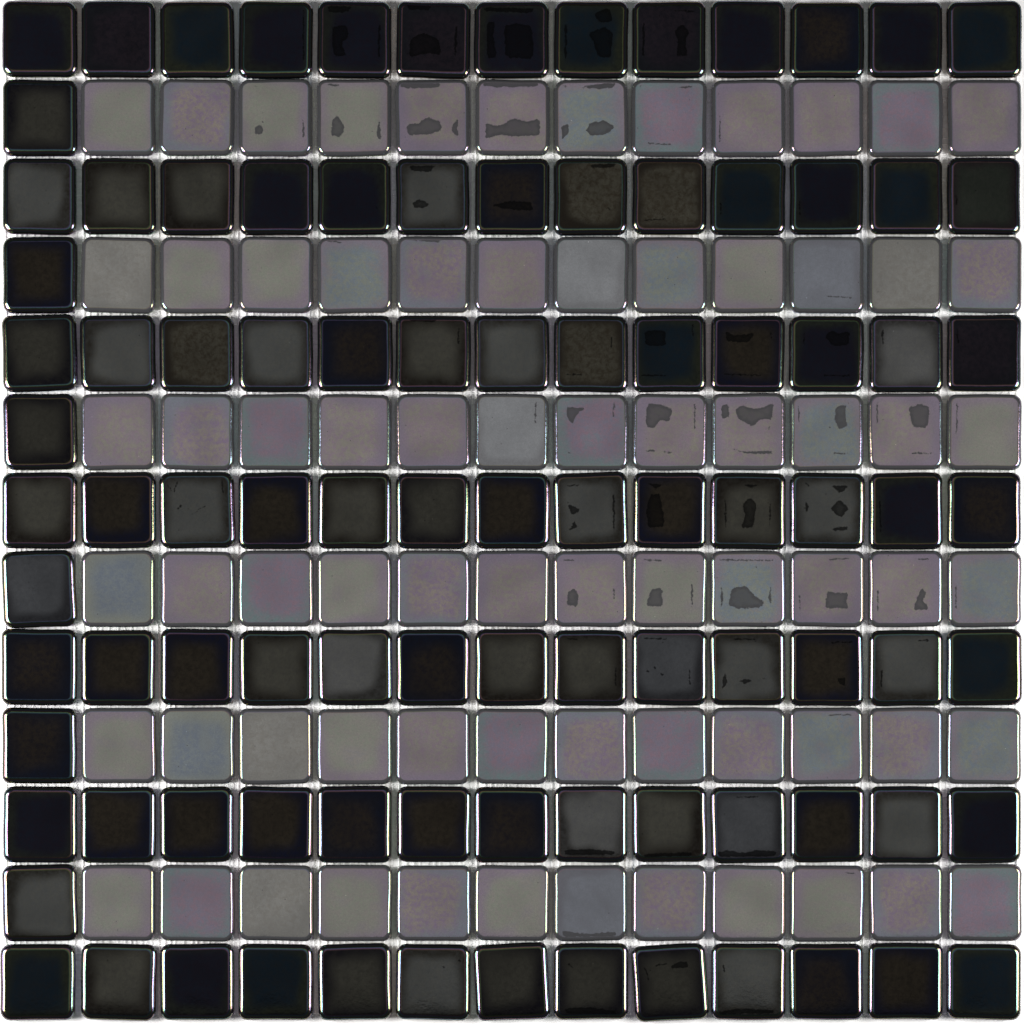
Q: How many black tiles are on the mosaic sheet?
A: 97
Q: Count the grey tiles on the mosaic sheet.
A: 72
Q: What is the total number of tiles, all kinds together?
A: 169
